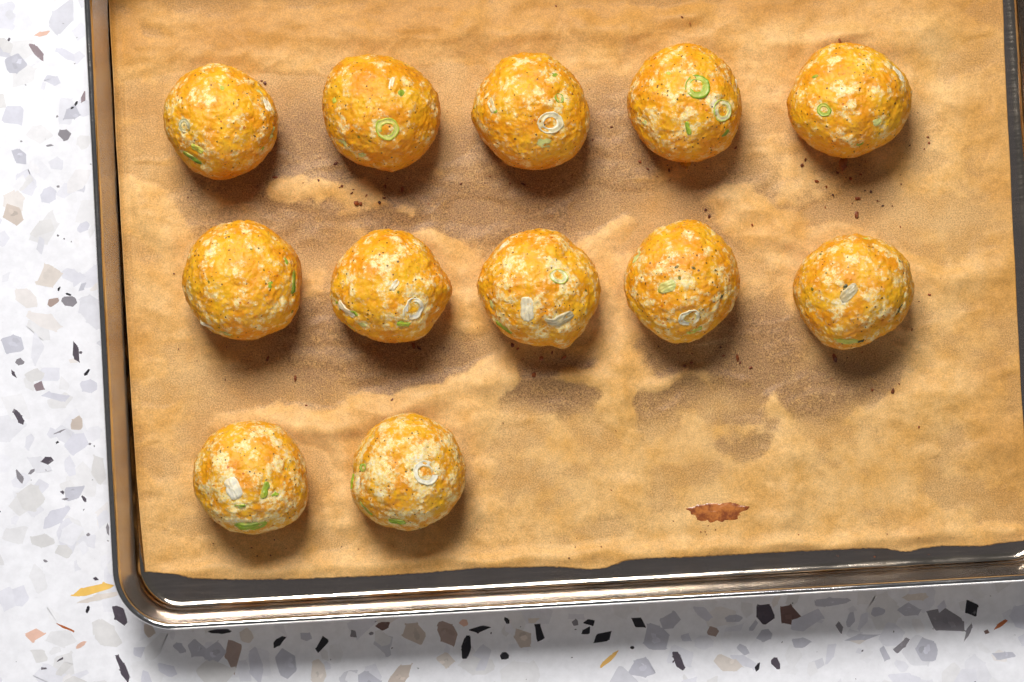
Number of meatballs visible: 12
